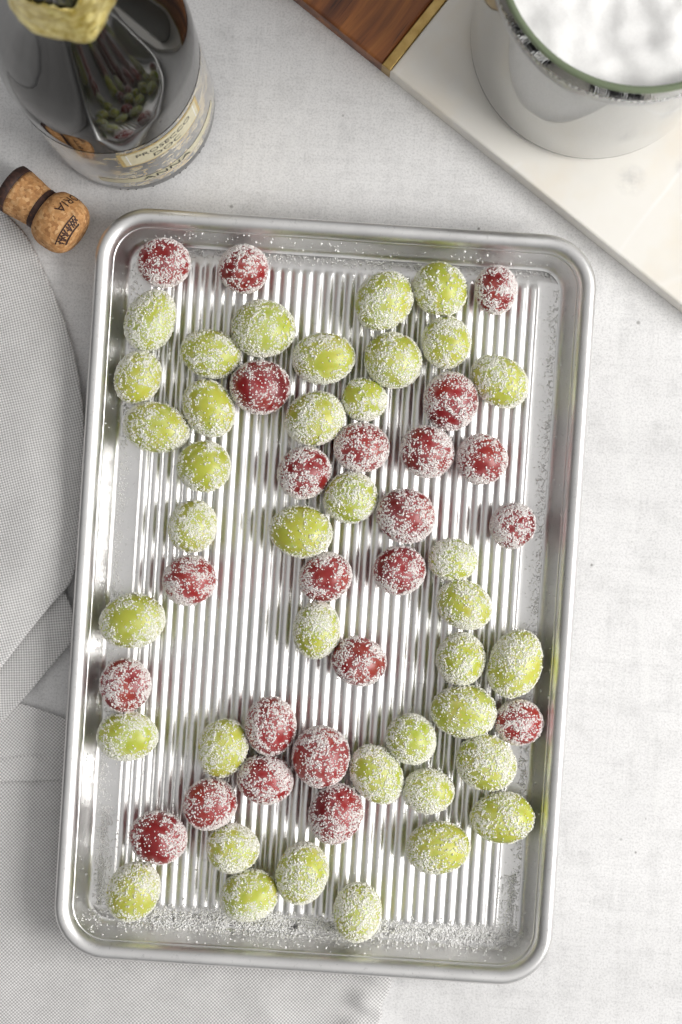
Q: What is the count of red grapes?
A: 23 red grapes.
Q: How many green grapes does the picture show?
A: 38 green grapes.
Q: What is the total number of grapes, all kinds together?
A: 61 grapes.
